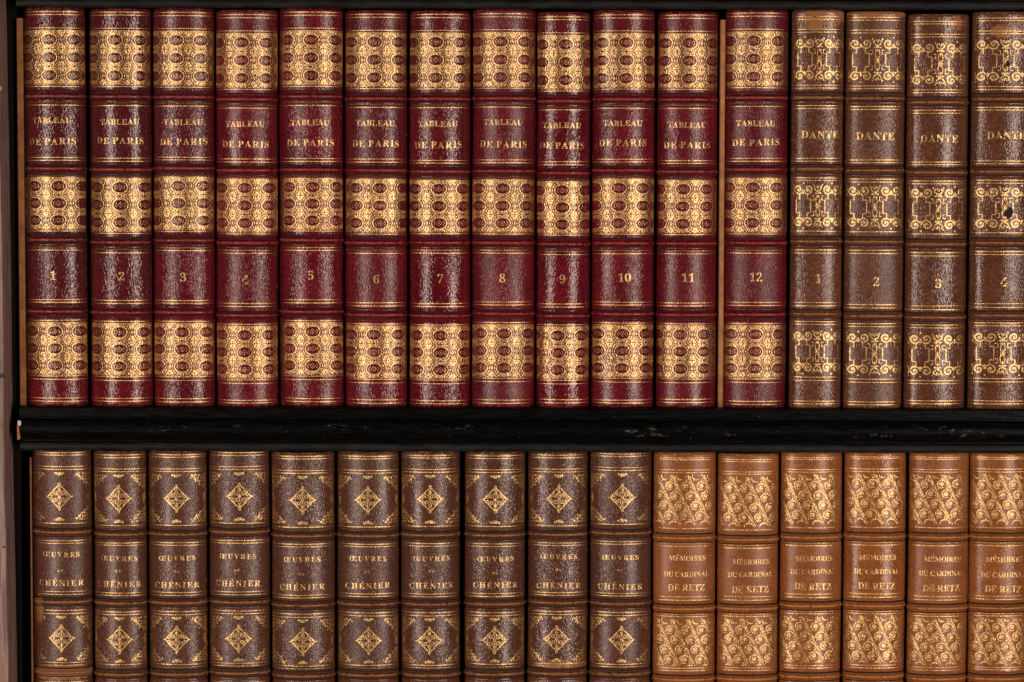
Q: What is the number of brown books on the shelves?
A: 14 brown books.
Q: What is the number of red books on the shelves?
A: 12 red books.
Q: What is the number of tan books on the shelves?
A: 6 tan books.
